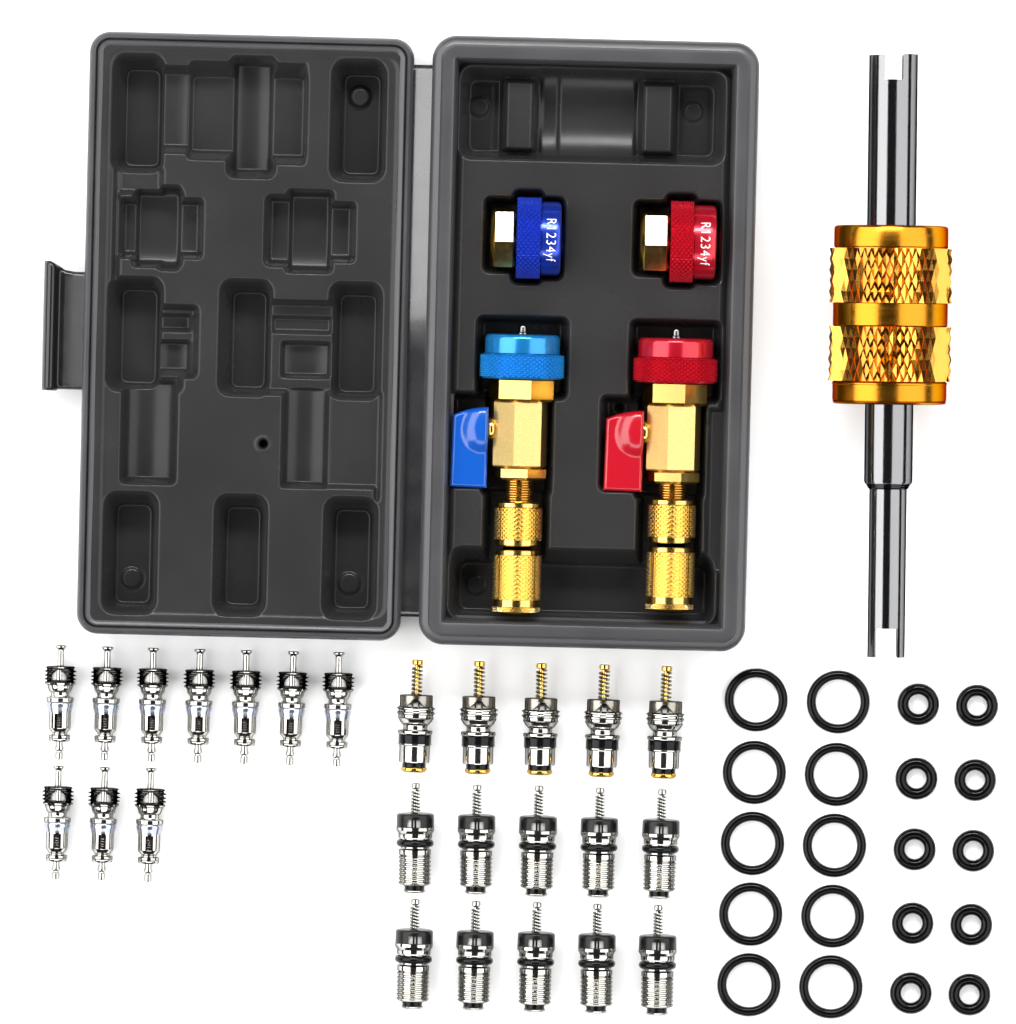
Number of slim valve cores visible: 10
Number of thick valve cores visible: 15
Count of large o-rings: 10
